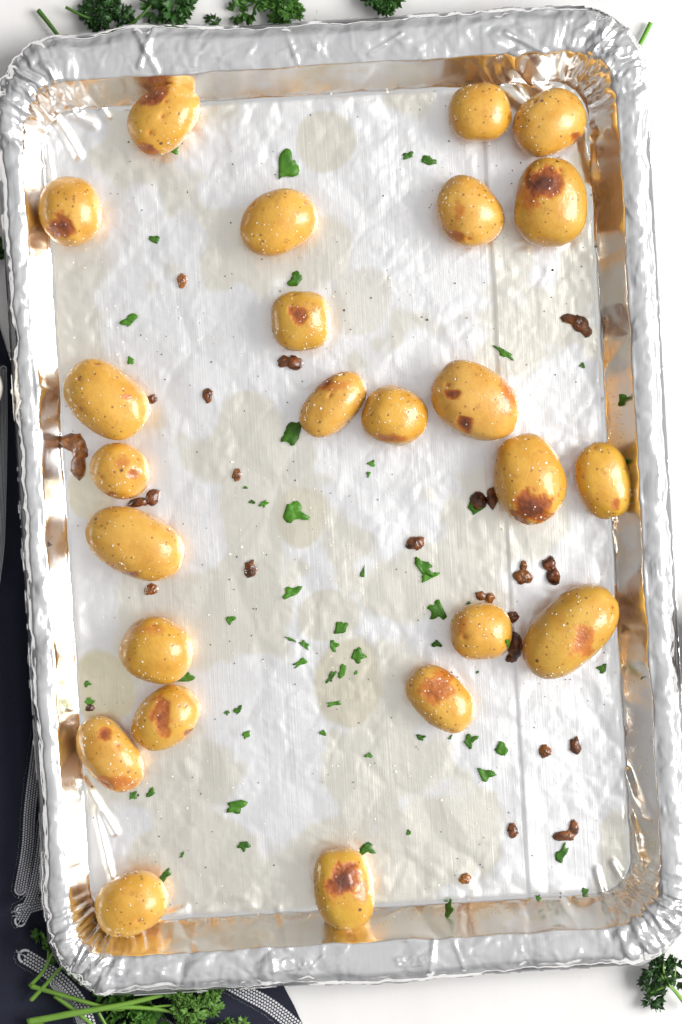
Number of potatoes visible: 24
